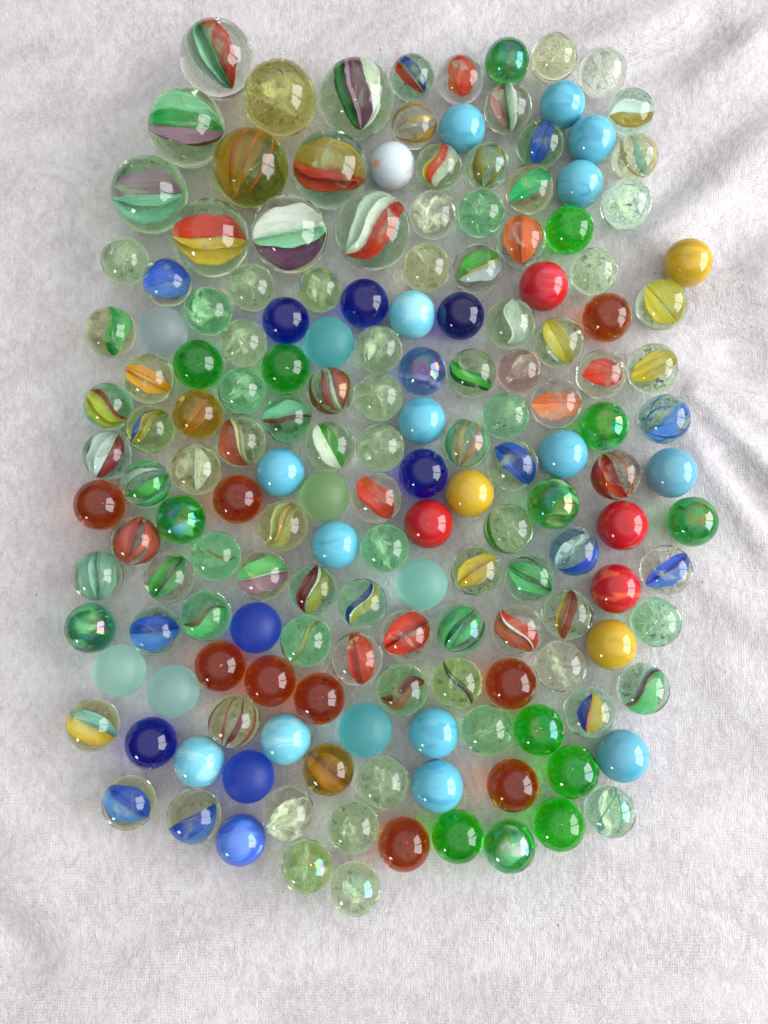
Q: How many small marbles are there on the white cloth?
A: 157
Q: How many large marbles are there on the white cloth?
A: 10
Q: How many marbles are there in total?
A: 167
